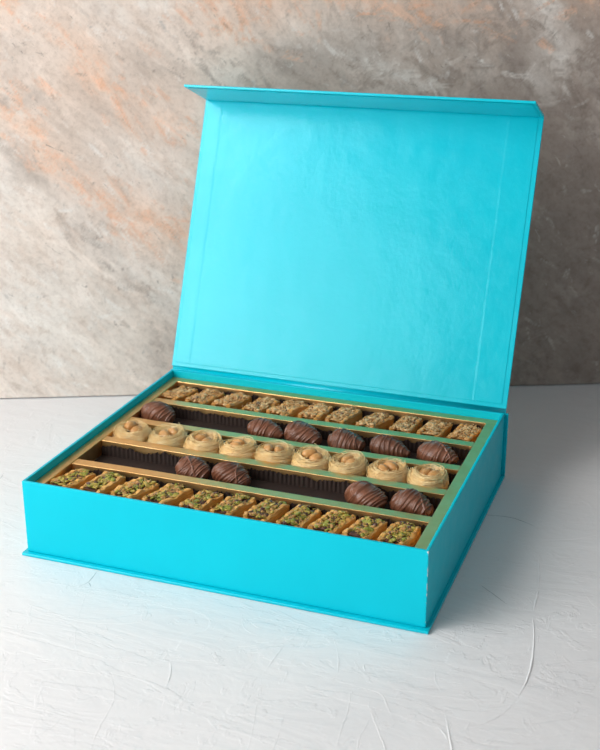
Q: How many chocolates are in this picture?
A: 10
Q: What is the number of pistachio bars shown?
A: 11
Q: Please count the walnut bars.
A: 11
